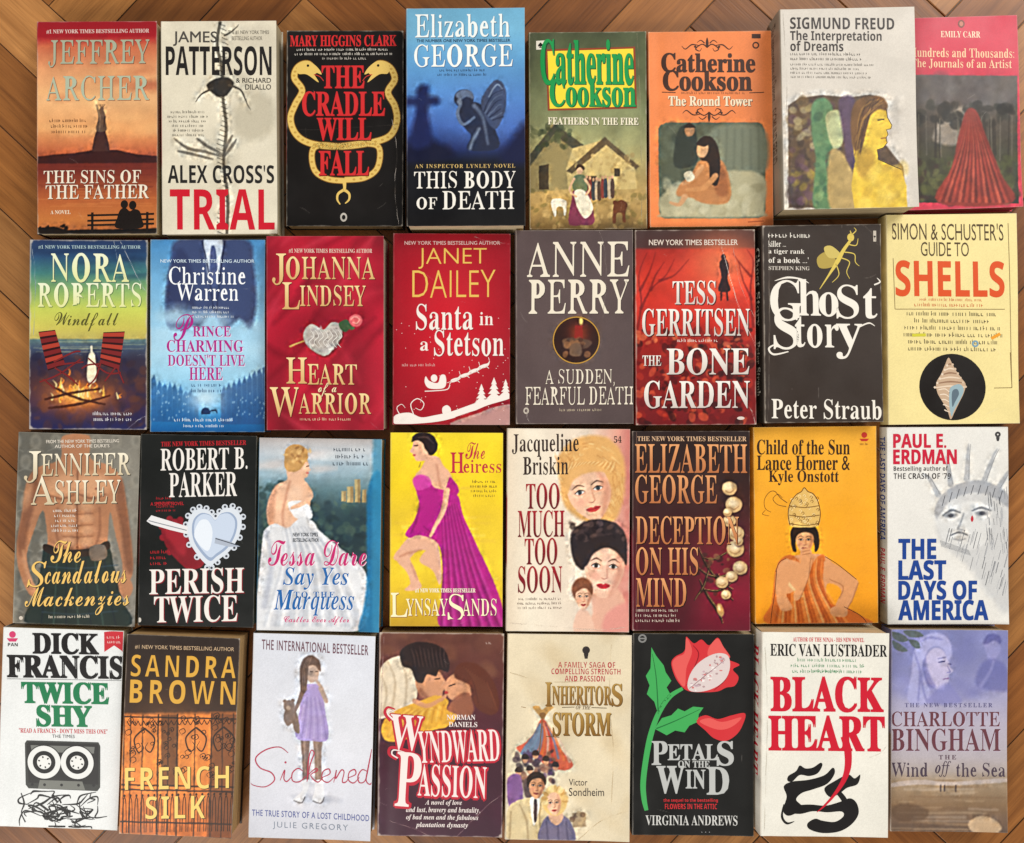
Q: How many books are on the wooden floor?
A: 32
